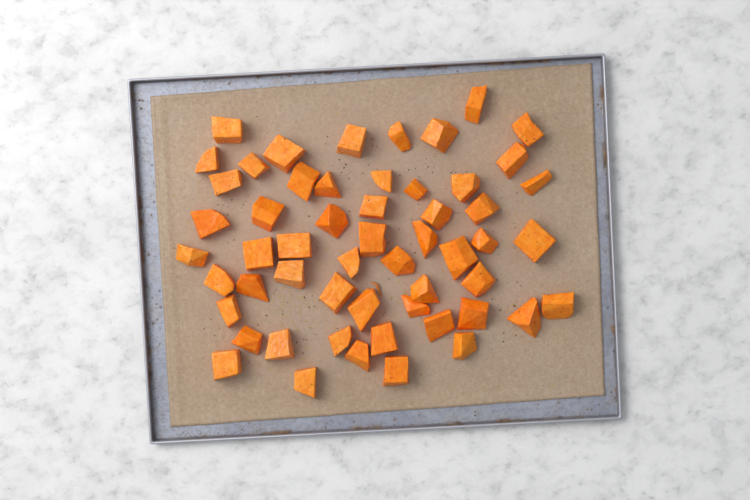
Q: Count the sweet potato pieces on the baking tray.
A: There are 55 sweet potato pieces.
